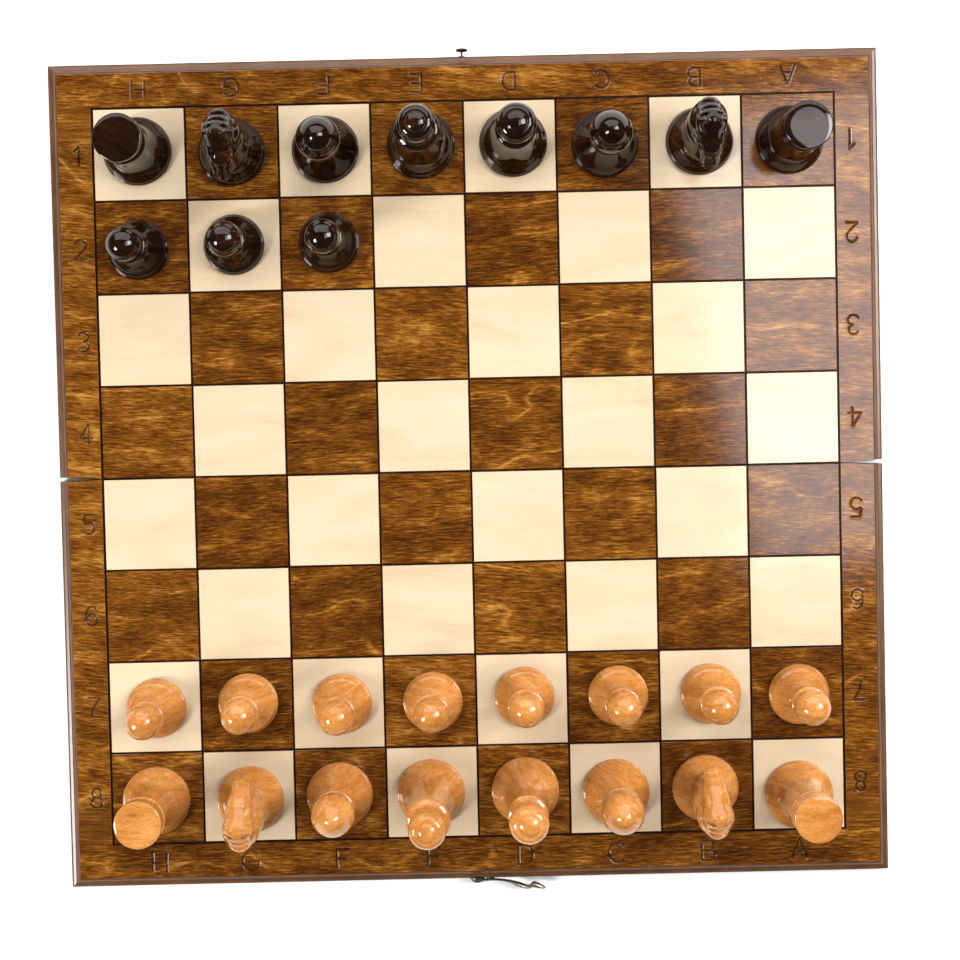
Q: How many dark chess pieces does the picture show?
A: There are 11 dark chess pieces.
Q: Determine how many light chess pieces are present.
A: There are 16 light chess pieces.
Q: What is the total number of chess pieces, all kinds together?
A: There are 27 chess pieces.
